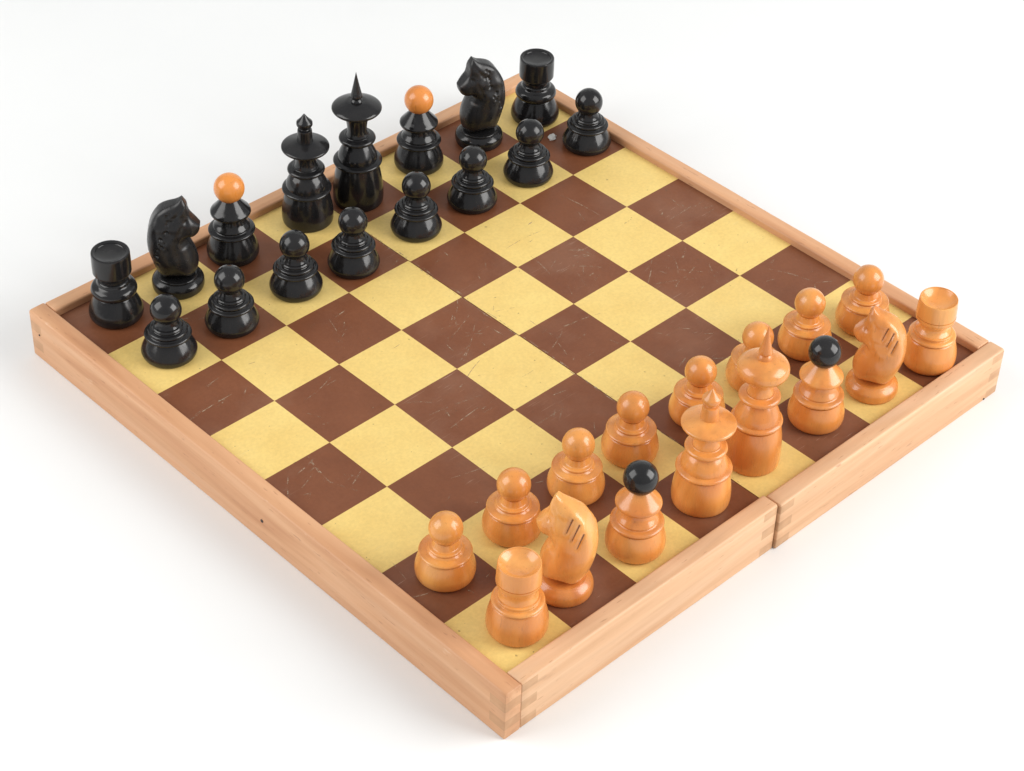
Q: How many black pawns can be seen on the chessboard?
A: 8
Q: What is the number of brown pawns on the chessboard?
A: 8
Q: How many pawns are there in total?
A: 16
